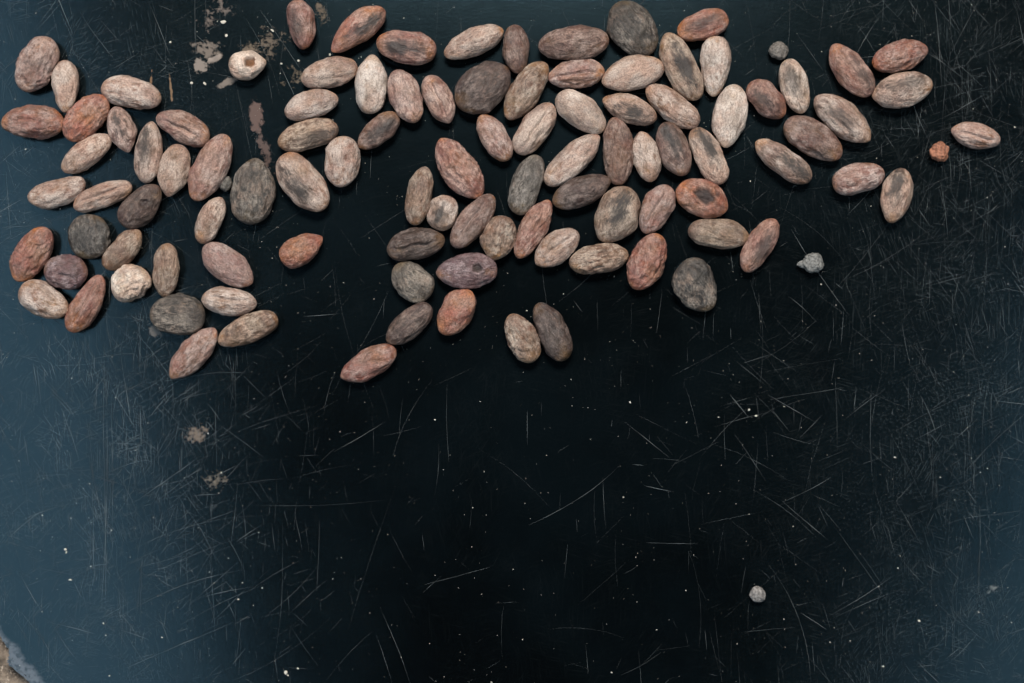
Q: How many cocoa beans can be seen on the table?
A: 101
